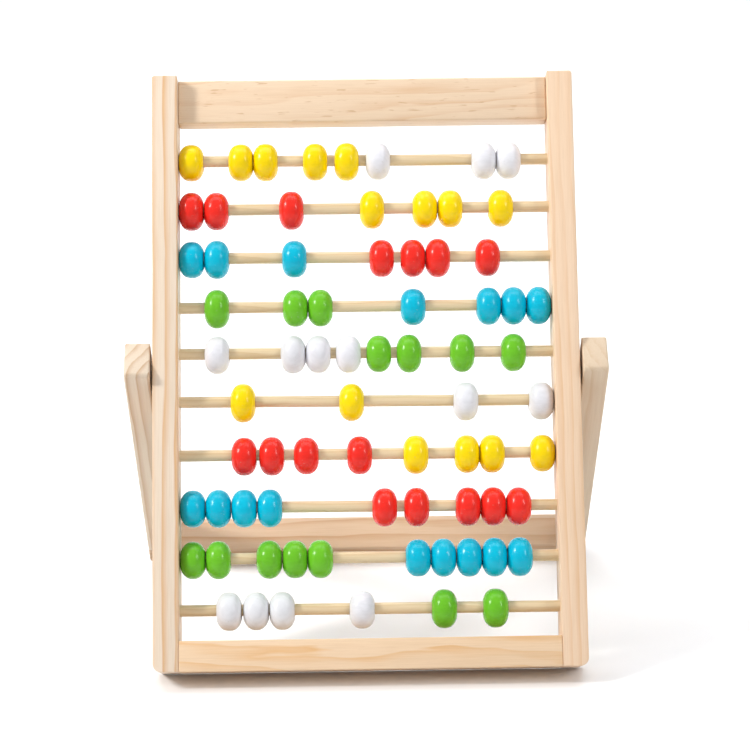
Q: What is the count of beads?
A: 74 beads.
